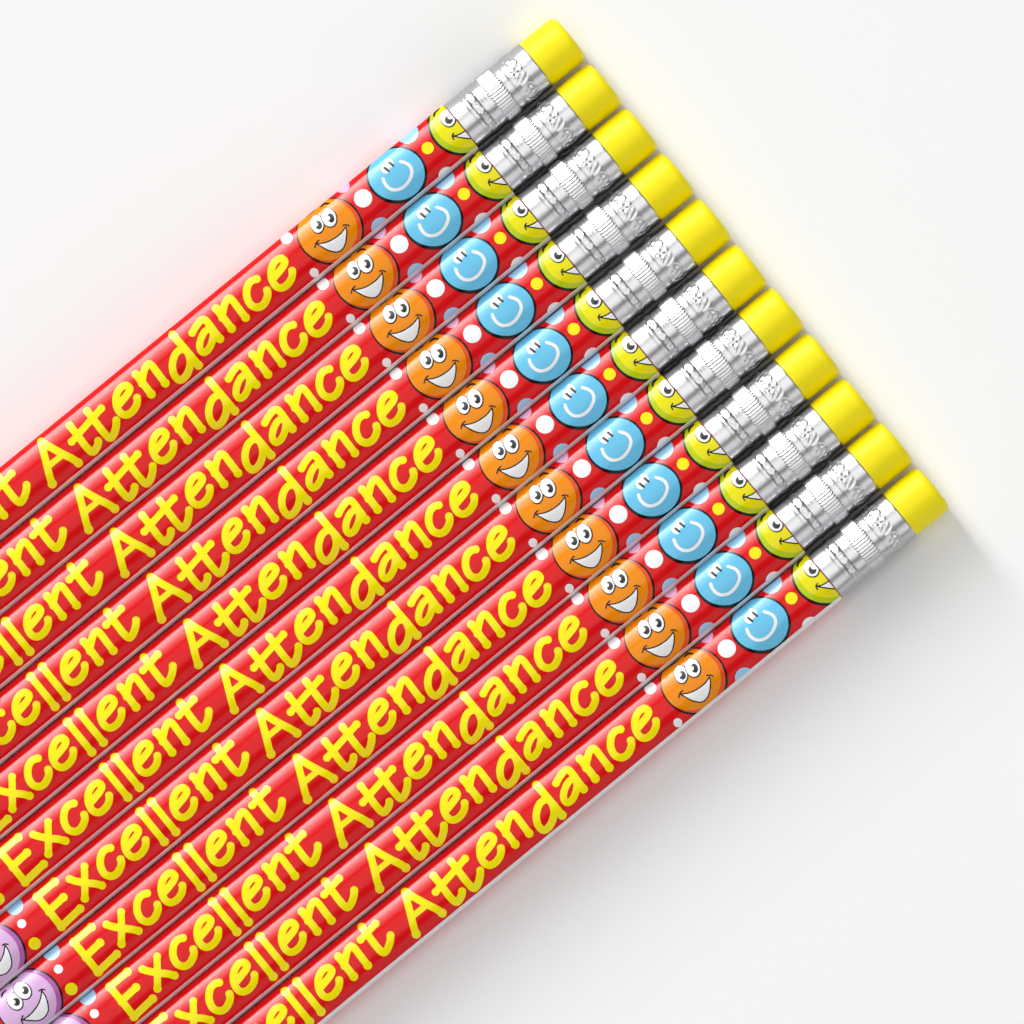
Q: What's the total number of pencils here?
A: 11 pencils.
